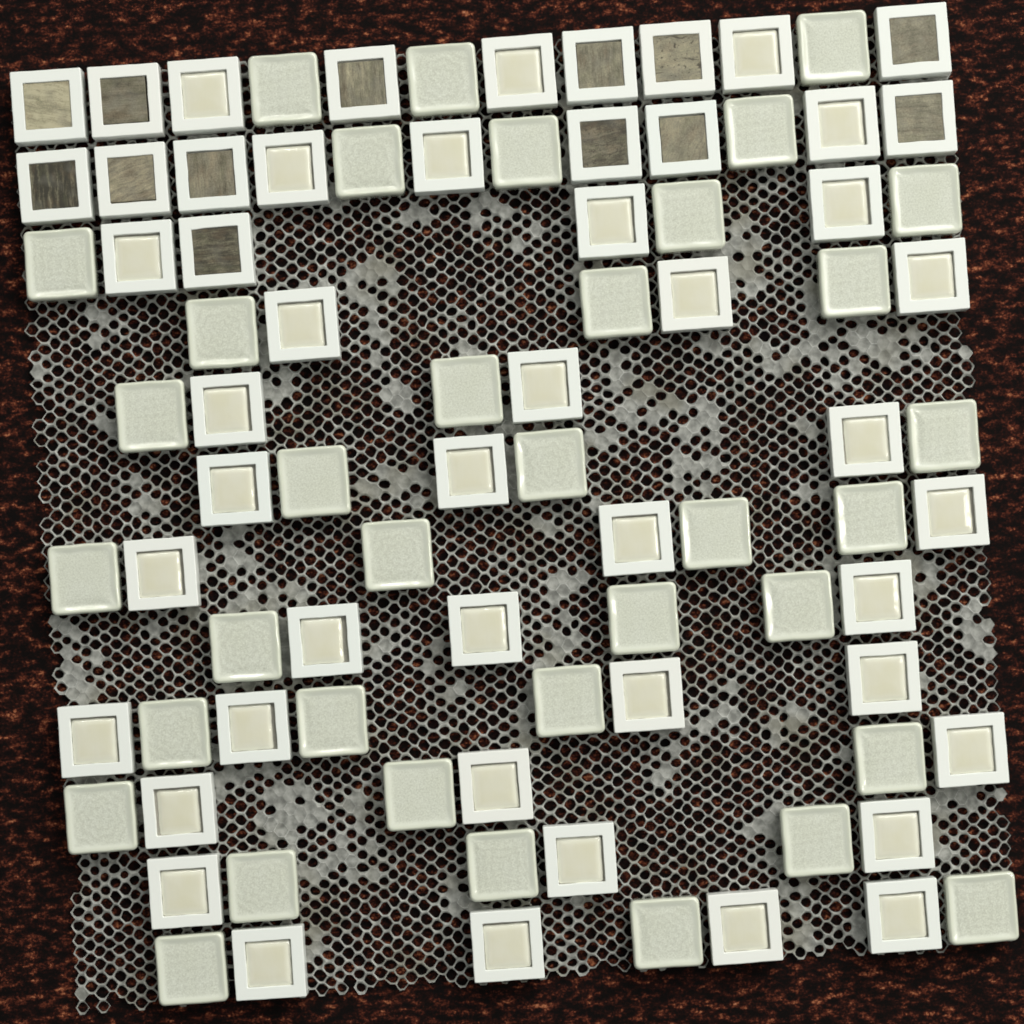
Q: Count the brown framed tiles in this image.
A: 13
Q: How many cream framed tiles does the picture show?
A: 37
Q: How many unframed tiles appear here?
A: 36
